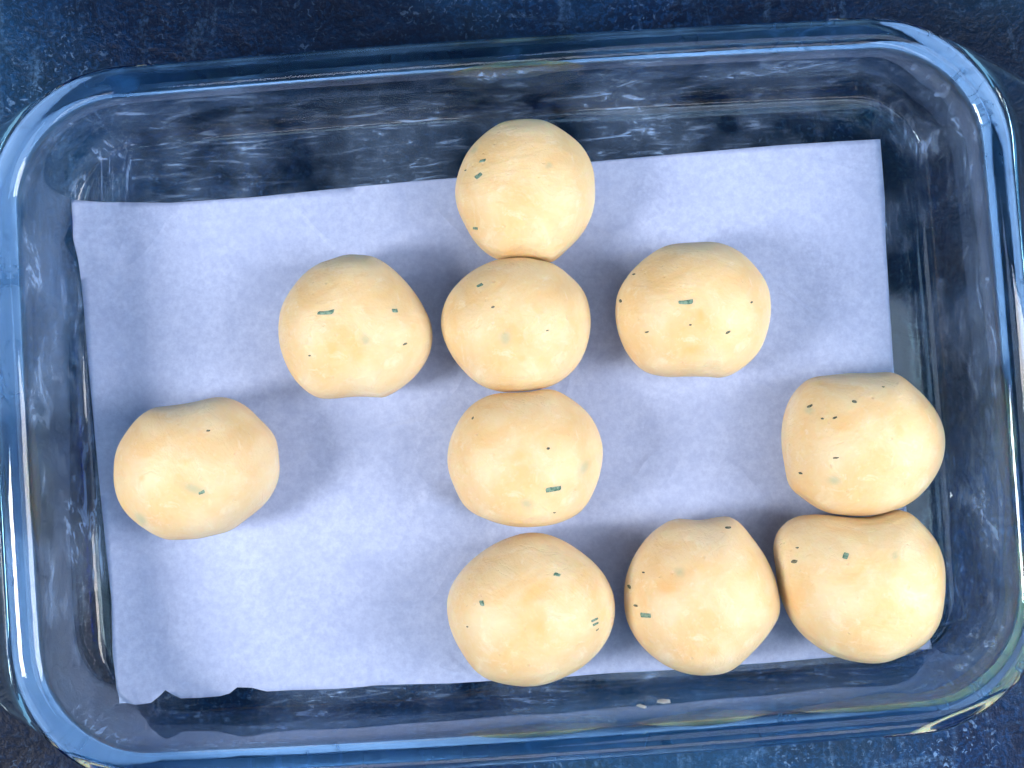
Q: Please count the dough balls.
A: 10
